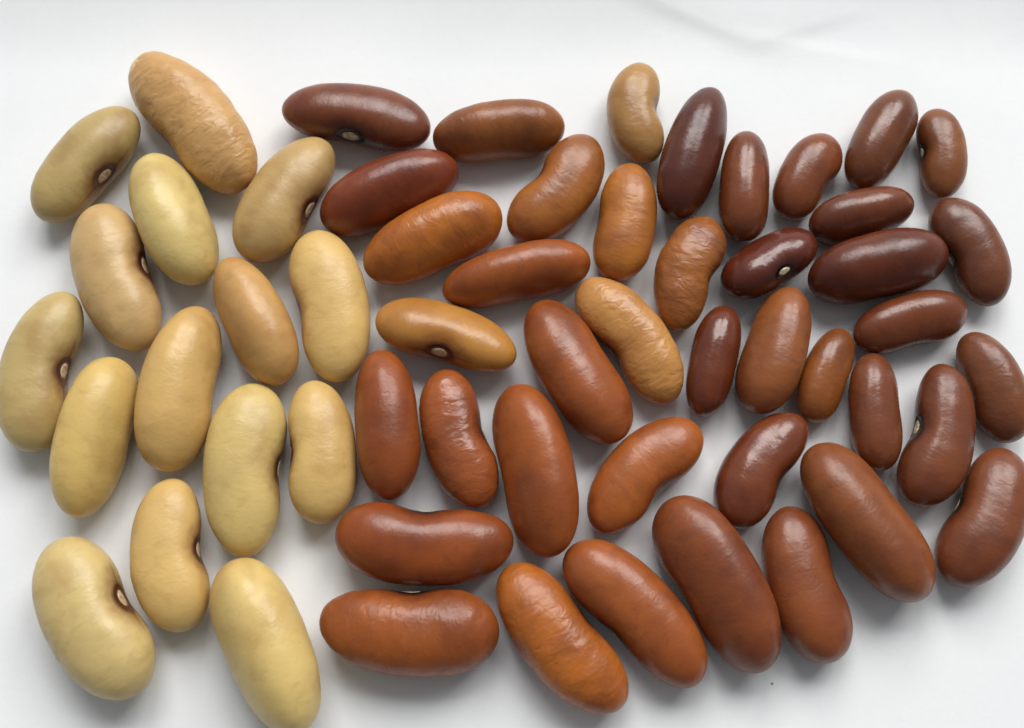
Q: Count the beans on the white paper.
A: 56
